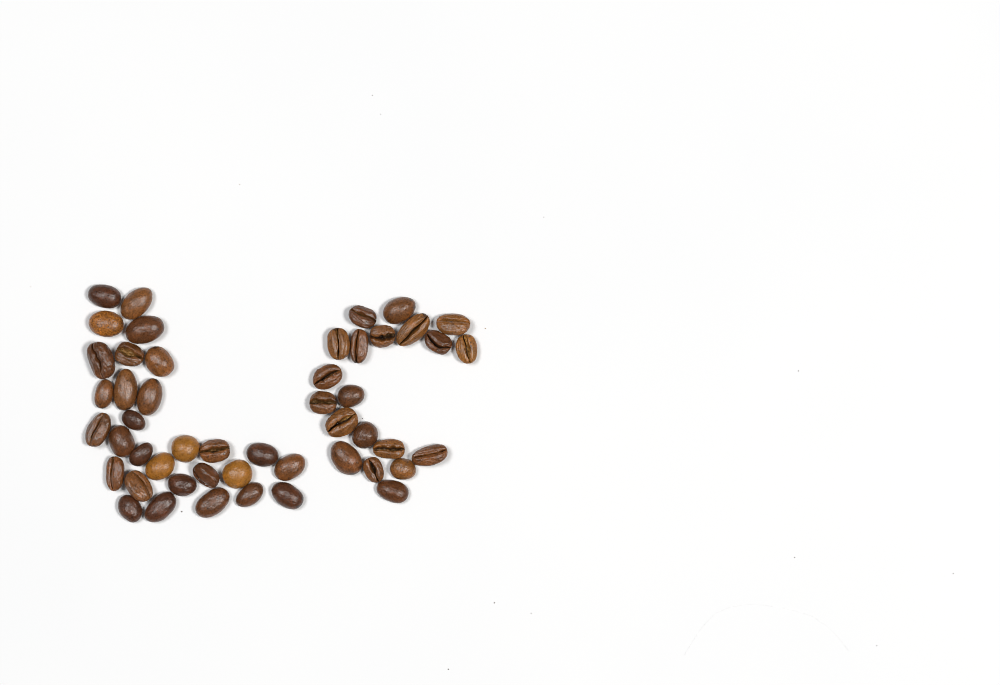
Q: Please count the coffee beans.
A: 49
